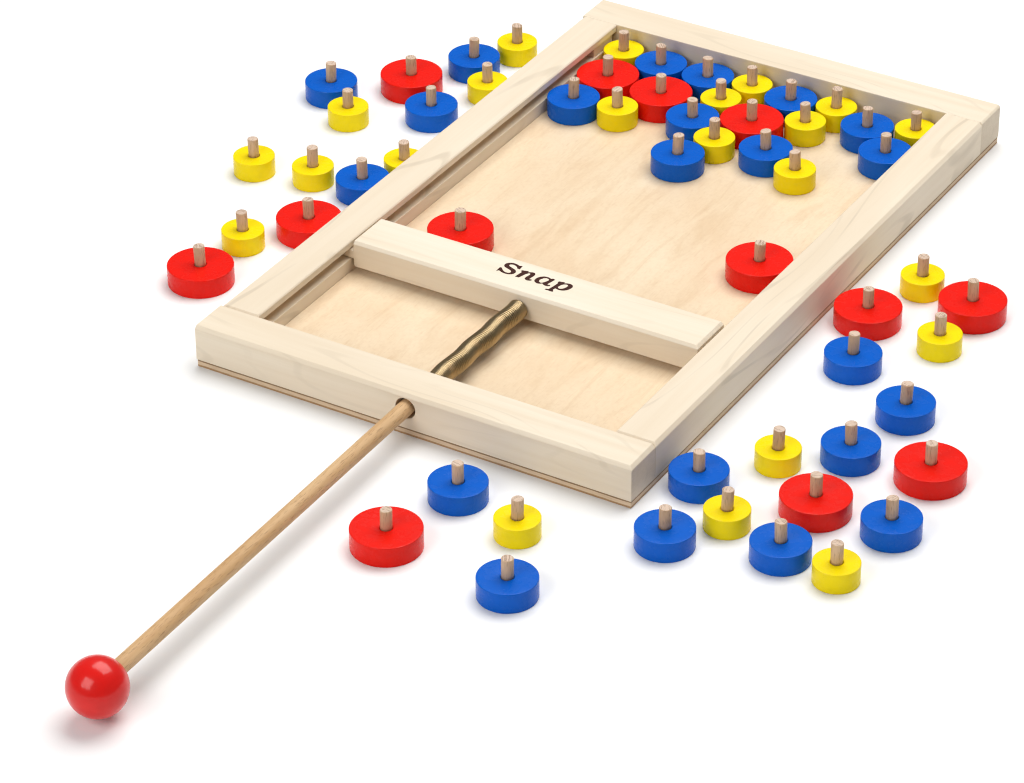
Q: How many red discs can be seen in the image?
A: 13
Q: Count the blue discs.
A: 22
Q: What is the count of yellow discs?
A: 22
